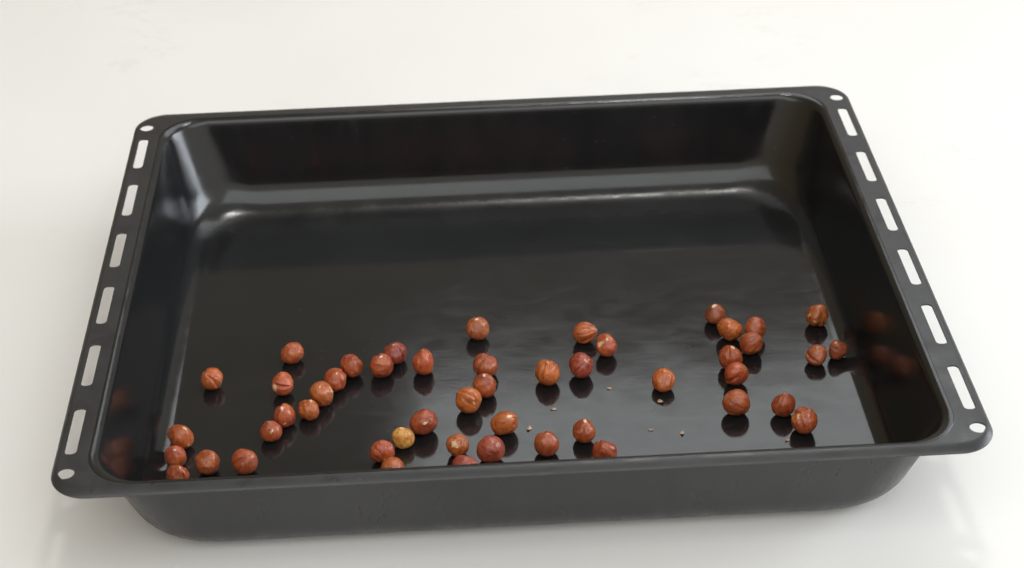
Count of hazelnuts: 49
